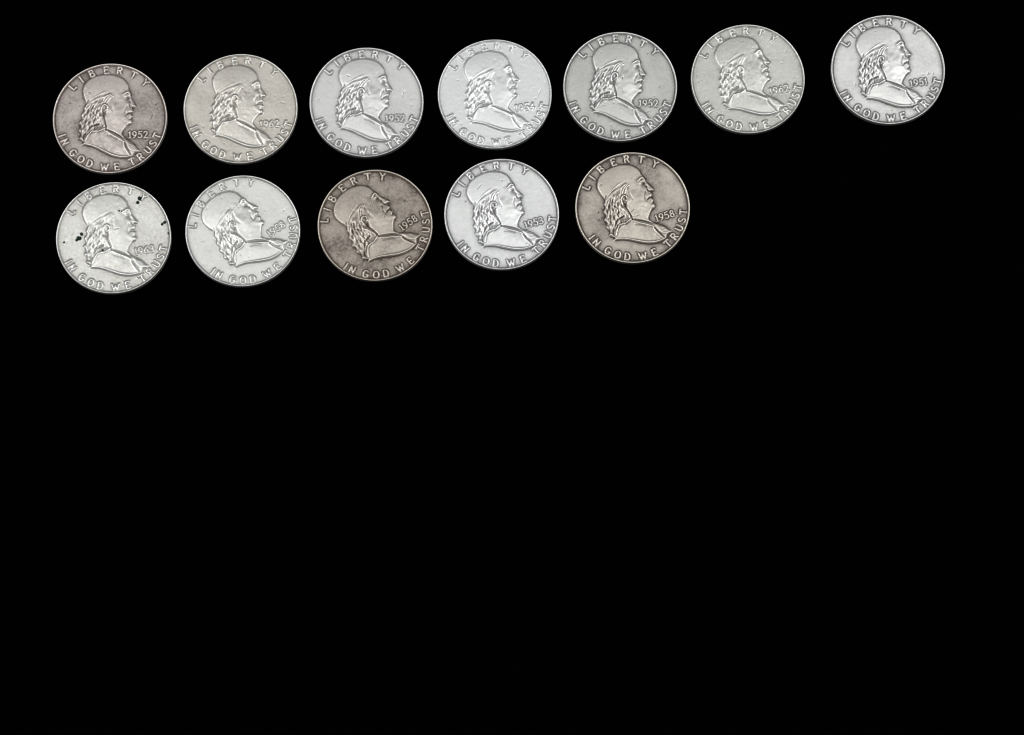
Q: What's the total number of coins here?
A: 12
